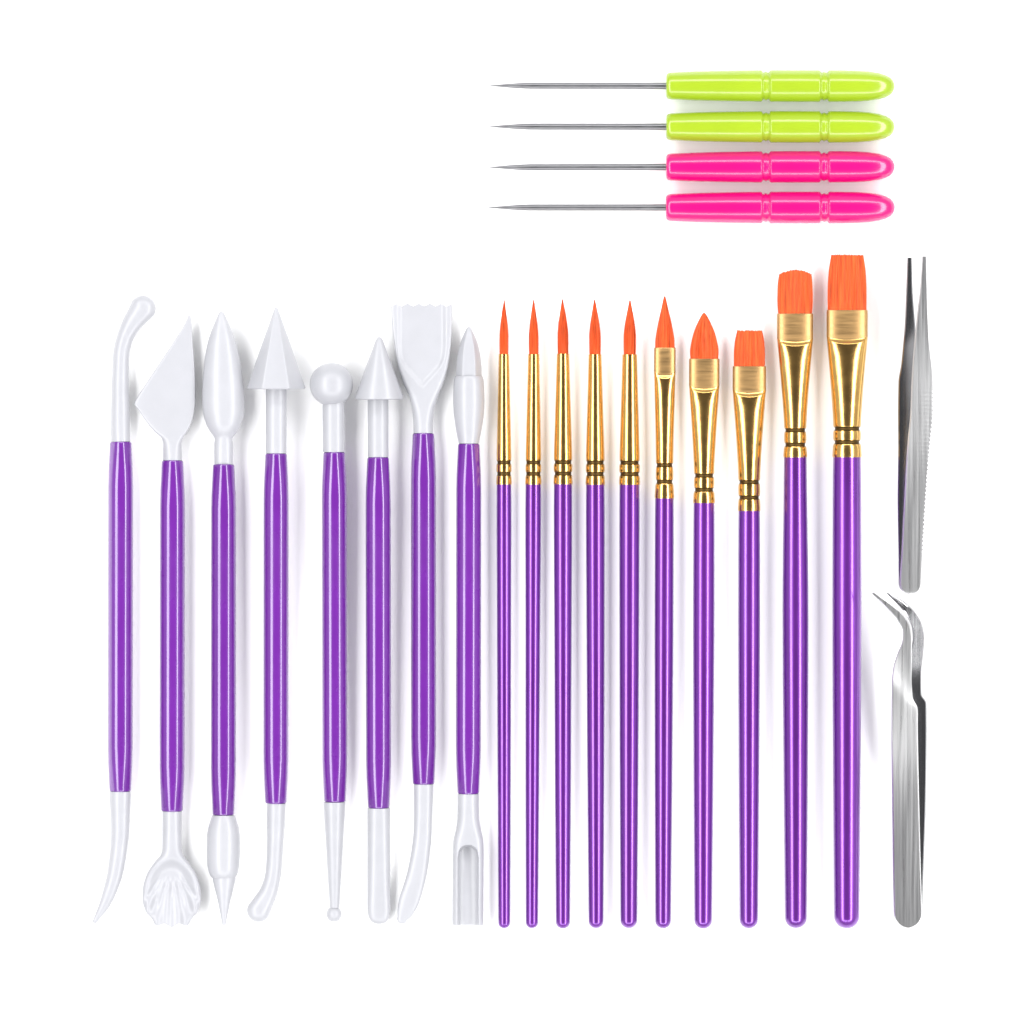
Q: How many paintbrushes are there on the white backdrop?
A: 10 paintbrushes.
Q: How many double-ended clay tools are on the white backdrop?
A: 8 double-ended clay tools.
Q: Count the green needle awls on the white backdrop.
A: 2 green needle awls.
